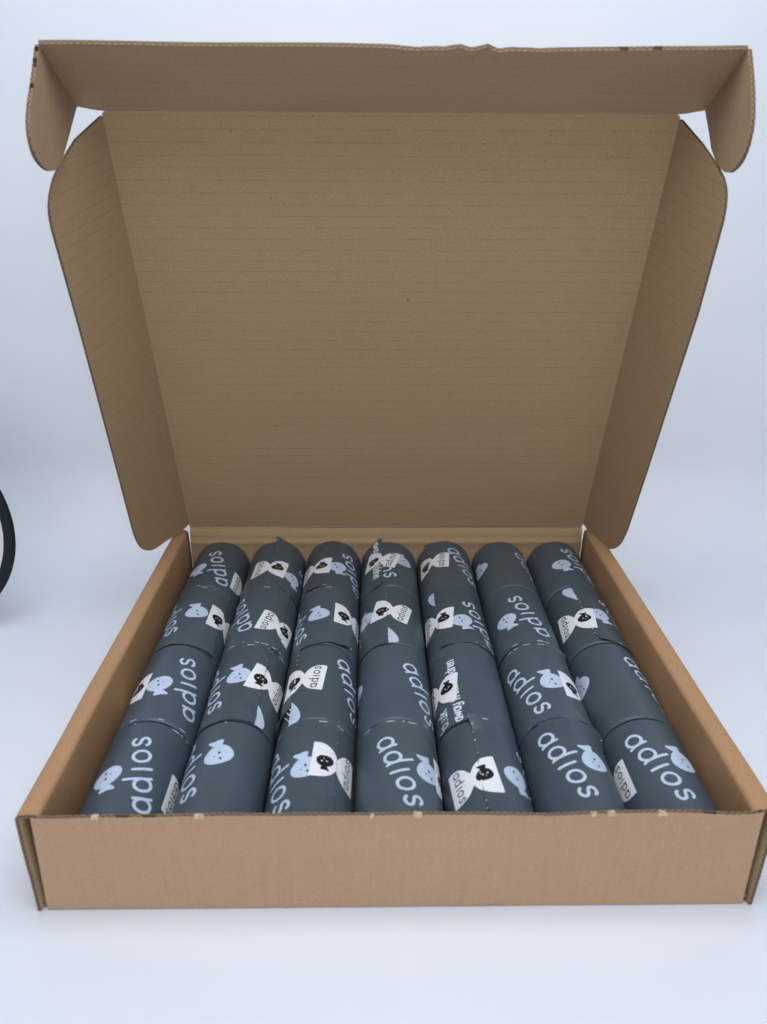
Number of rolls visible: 28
